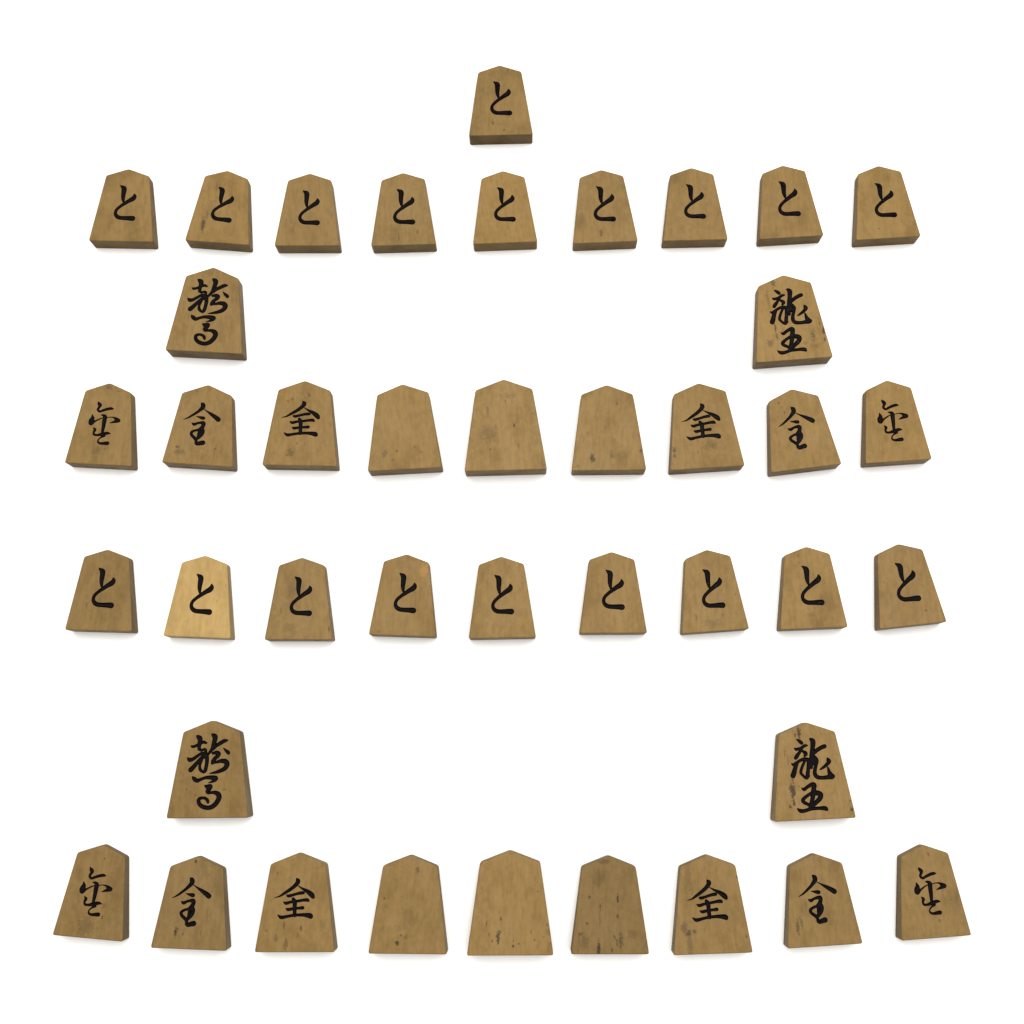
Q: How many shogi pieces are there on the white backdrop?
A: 41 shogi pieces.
